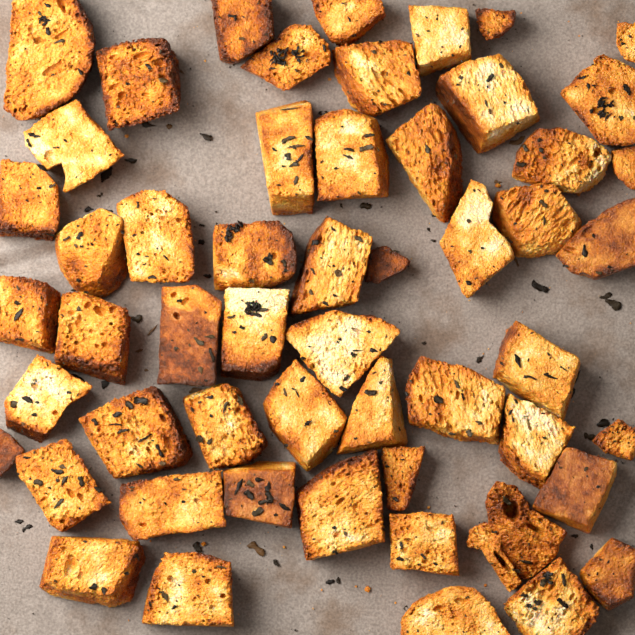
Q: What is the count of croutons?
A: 54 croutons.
